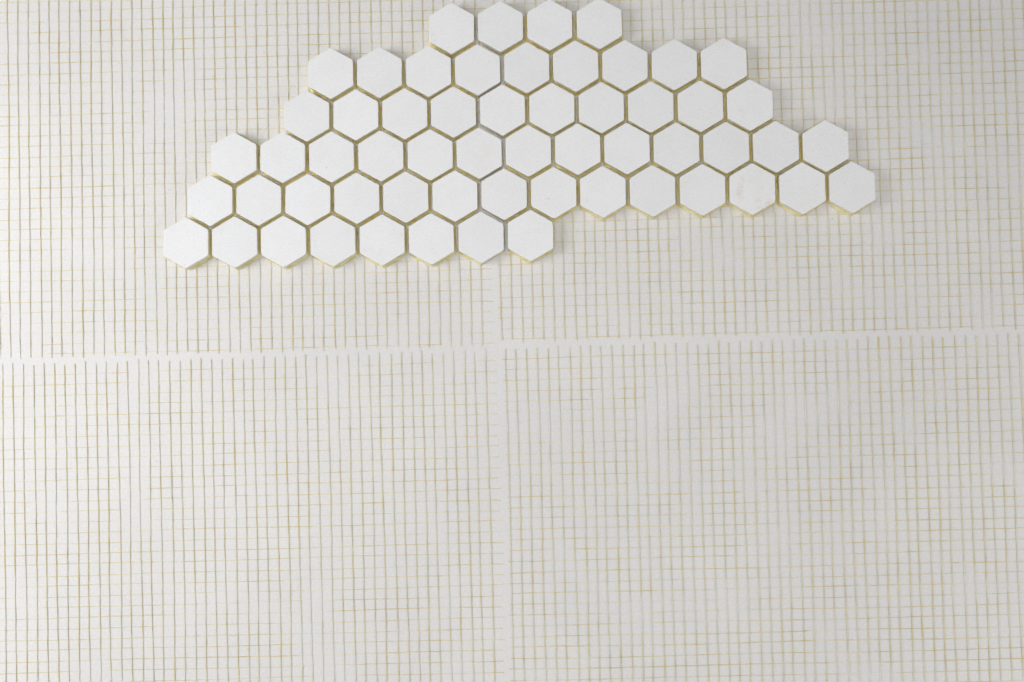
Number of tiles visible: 58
